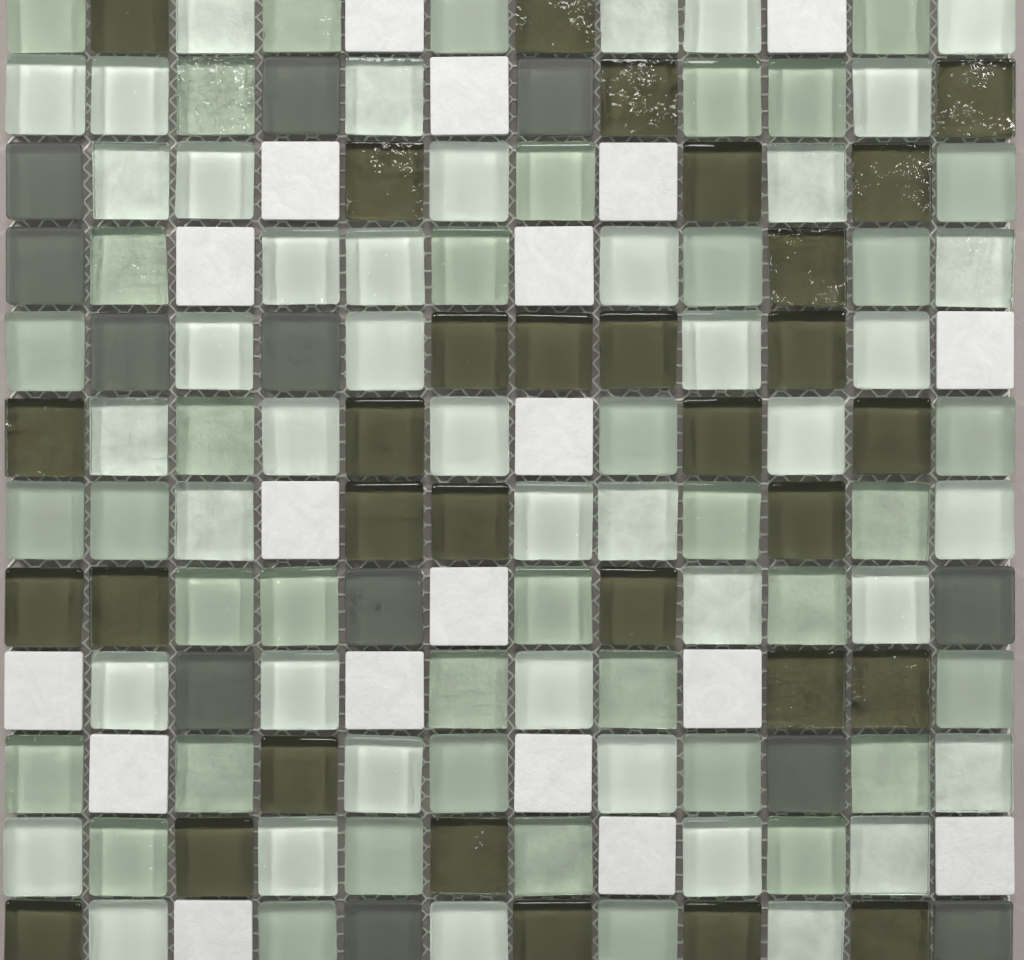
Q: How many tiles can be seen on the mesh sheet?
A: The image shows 144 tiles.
